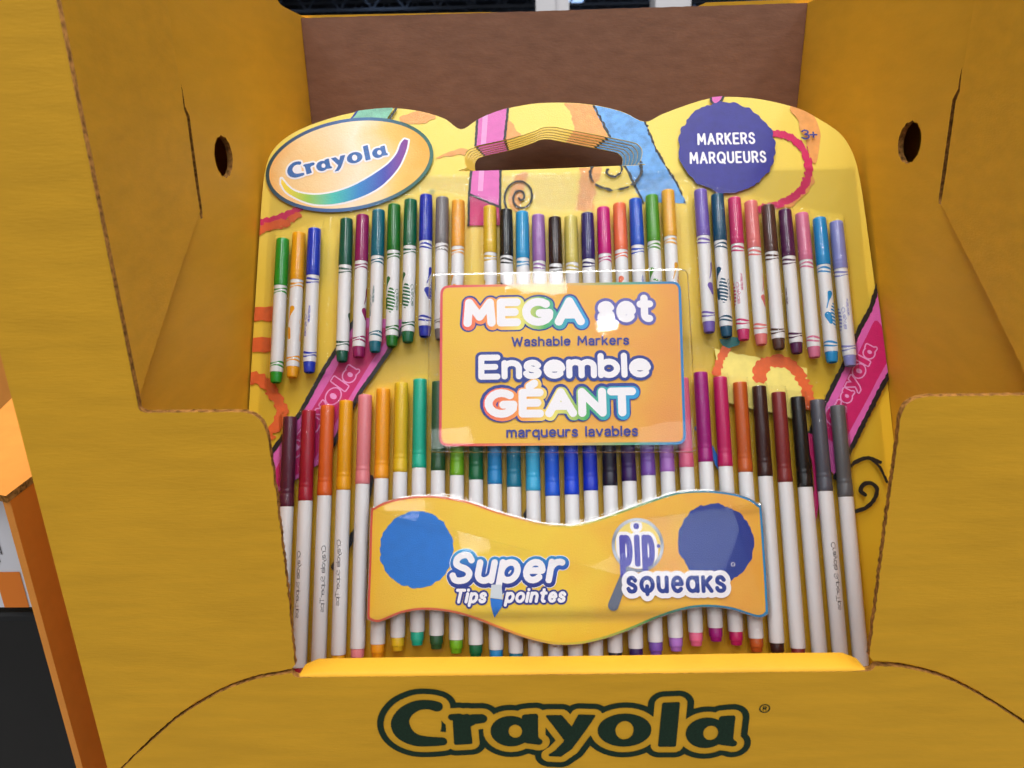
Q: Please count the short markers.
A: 32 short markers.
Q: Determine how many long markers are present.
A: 30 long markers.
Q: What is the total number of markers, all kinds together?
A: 62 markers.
